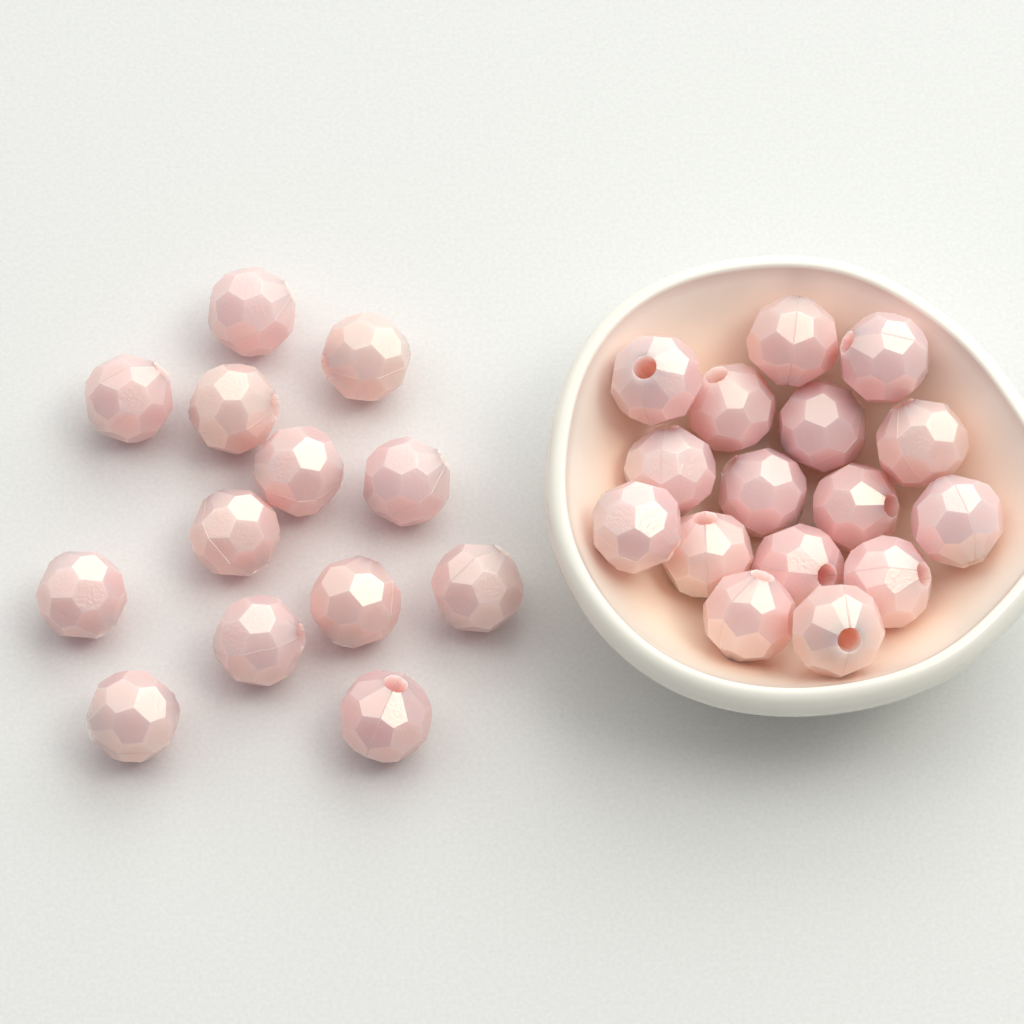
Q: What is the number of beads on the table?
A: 29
